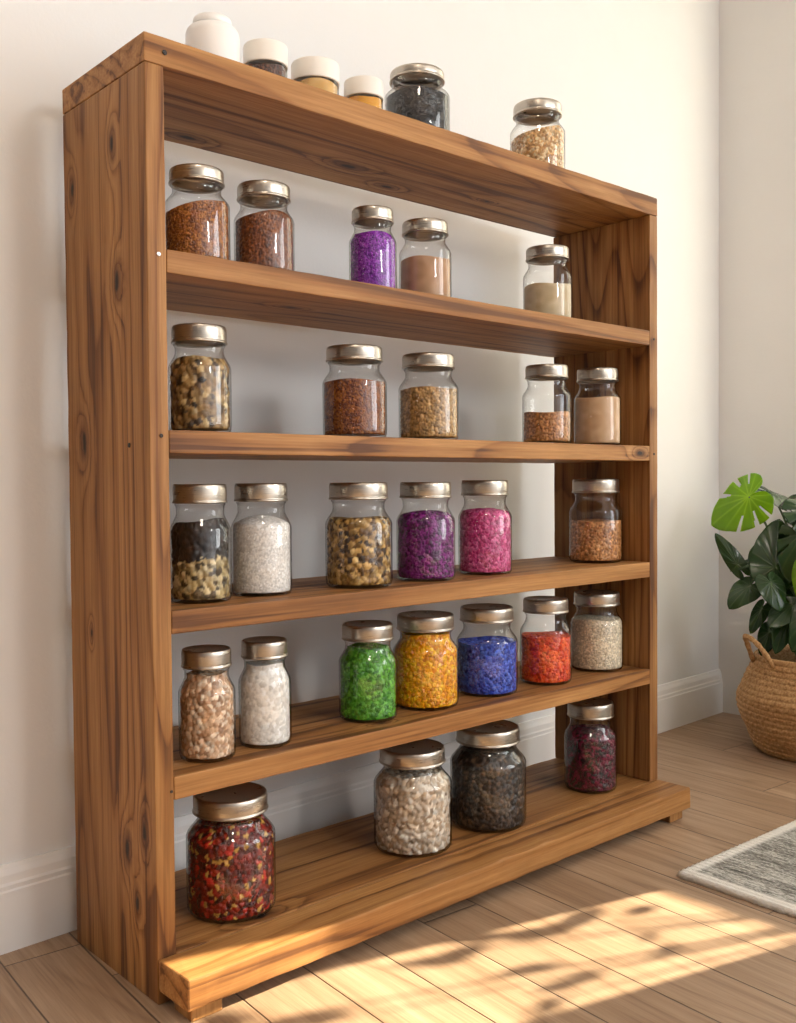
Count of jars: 33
